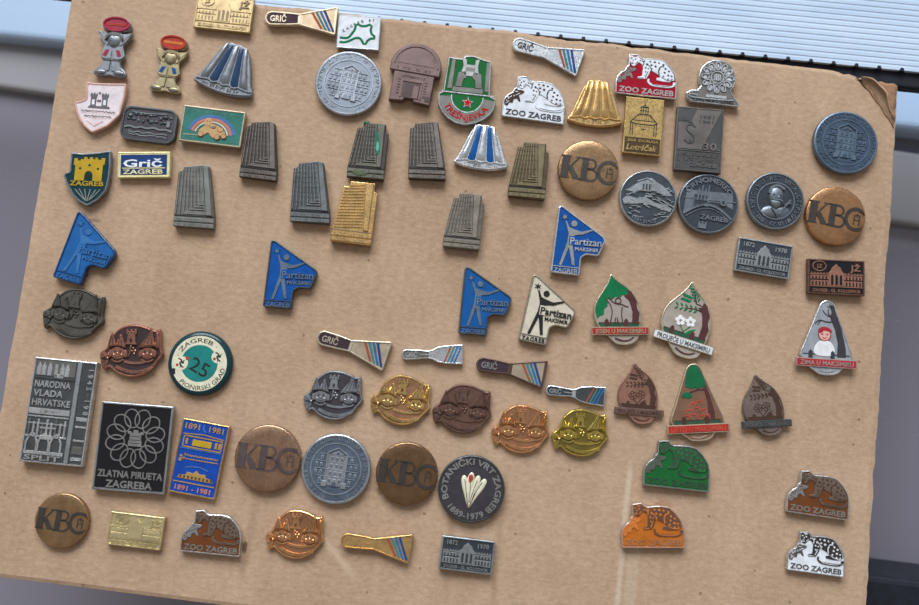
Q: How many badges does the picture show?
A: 78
